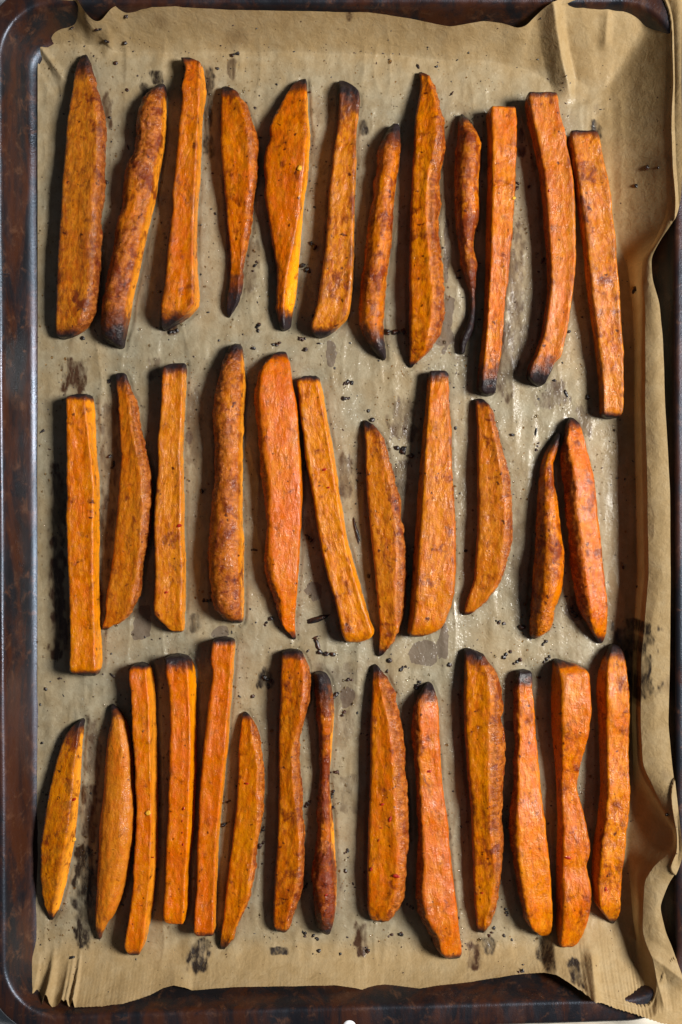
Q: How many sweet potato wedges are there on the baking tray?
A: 37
